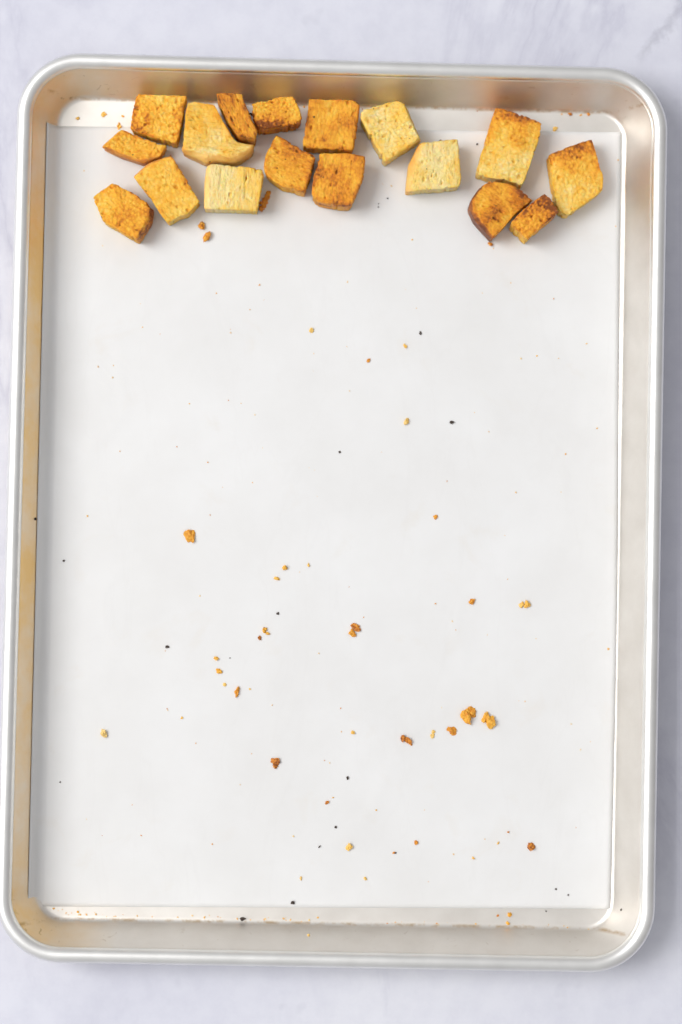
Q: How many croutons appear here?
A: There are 17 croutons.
